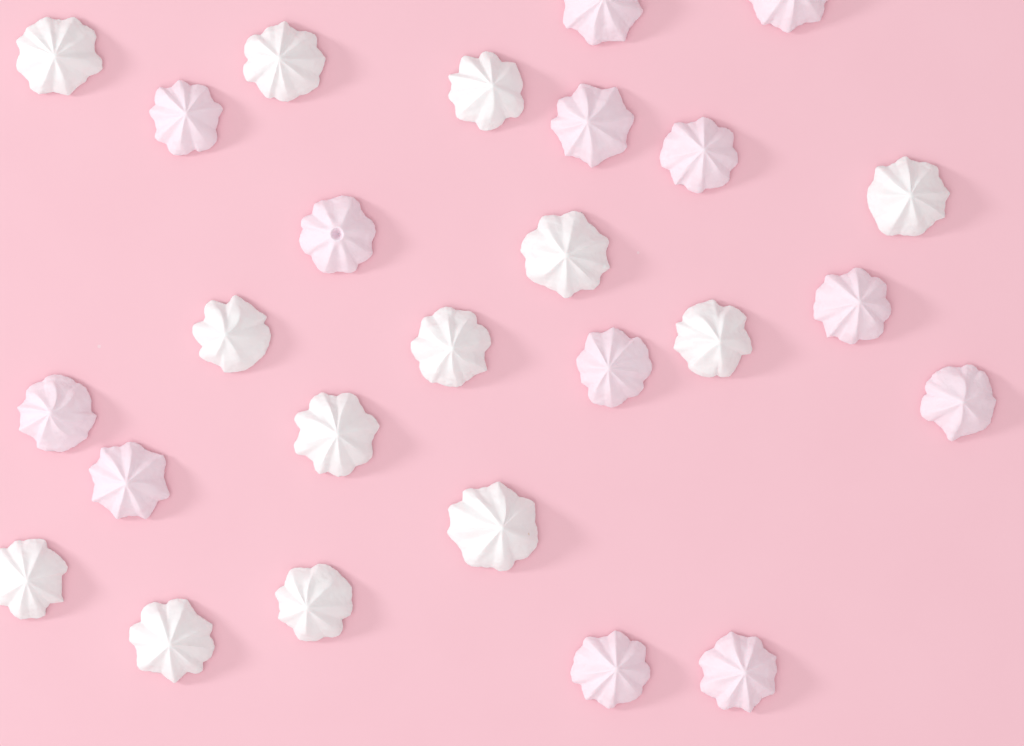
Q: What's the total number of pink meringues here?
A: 13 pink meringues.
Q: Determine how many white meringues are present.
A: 13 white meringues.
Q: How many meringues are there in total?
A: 26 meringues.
